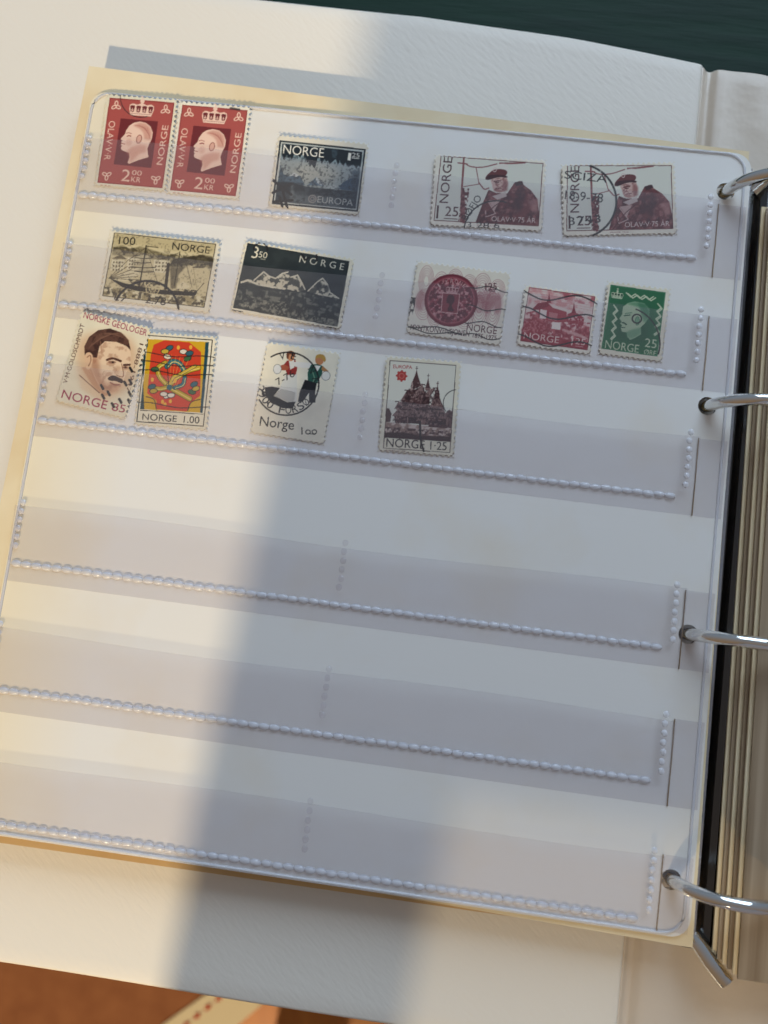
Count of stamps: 14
